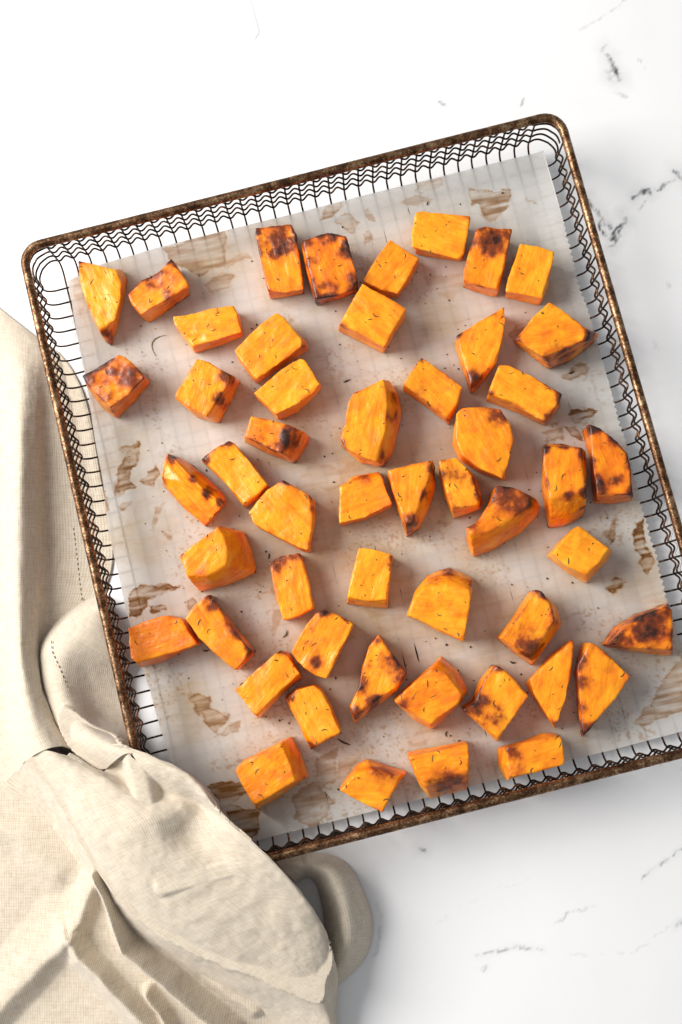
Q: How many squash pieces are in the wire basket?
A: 51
